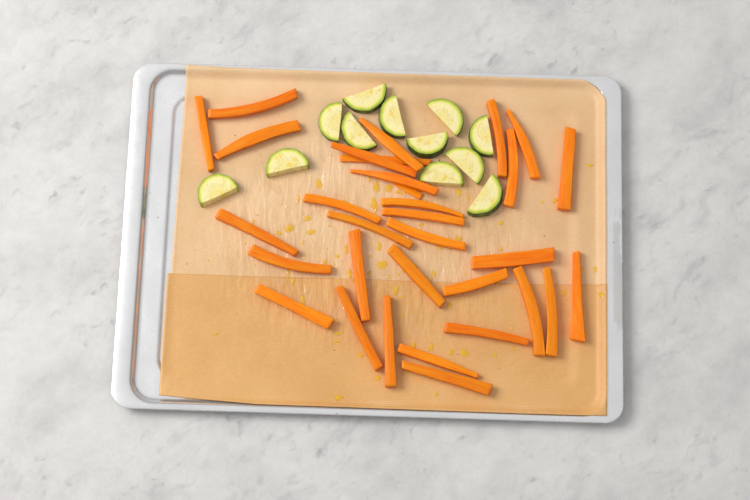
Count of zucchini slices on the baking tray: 12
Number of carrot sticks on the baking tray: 32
